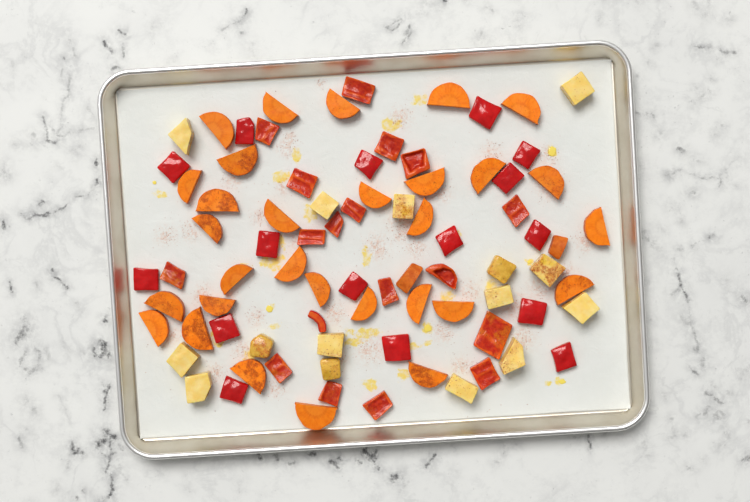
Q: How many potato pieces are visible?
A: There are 15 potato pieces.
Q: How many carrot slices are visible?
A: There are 32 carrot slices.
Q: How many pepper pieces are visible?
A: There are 34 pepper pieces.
